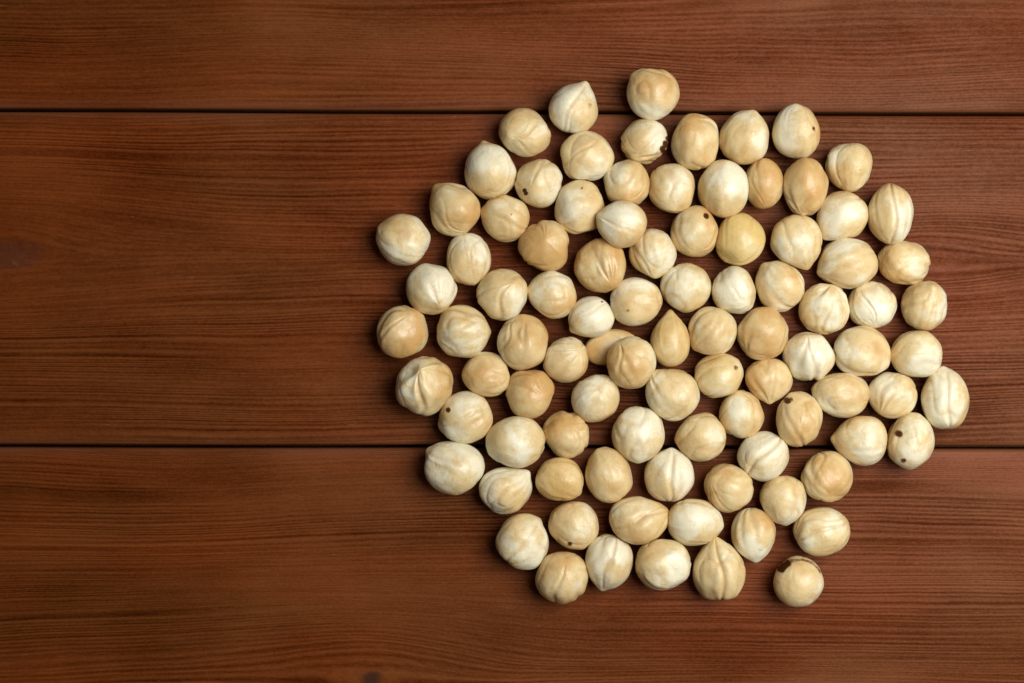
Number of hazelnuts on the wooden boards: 94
